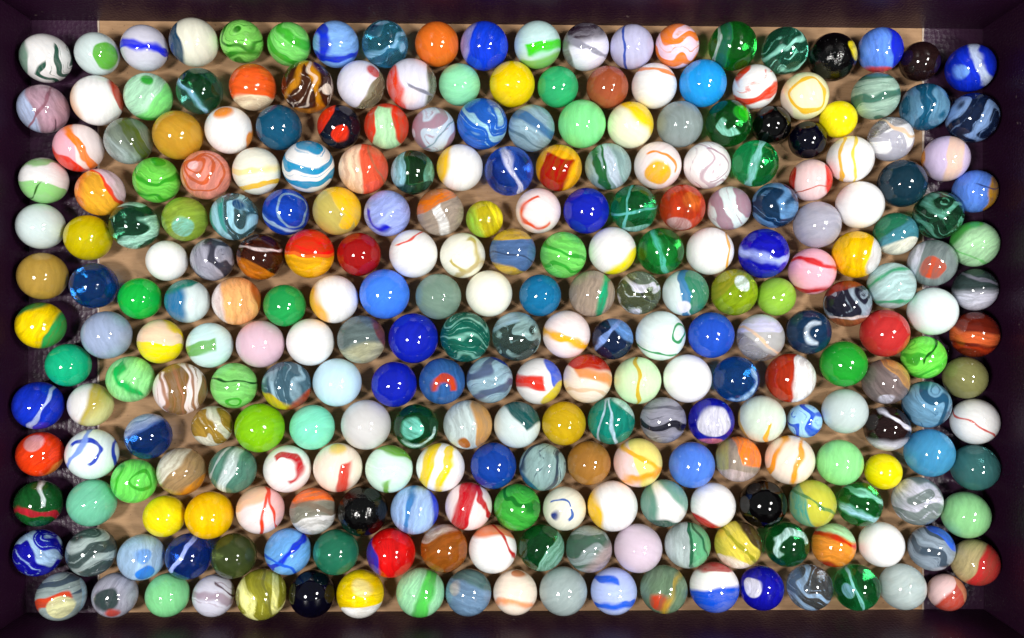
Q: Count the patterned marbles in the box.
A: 199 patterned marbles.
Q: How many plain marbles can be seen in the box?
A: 70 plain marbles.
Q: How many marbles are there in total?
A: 269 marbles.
